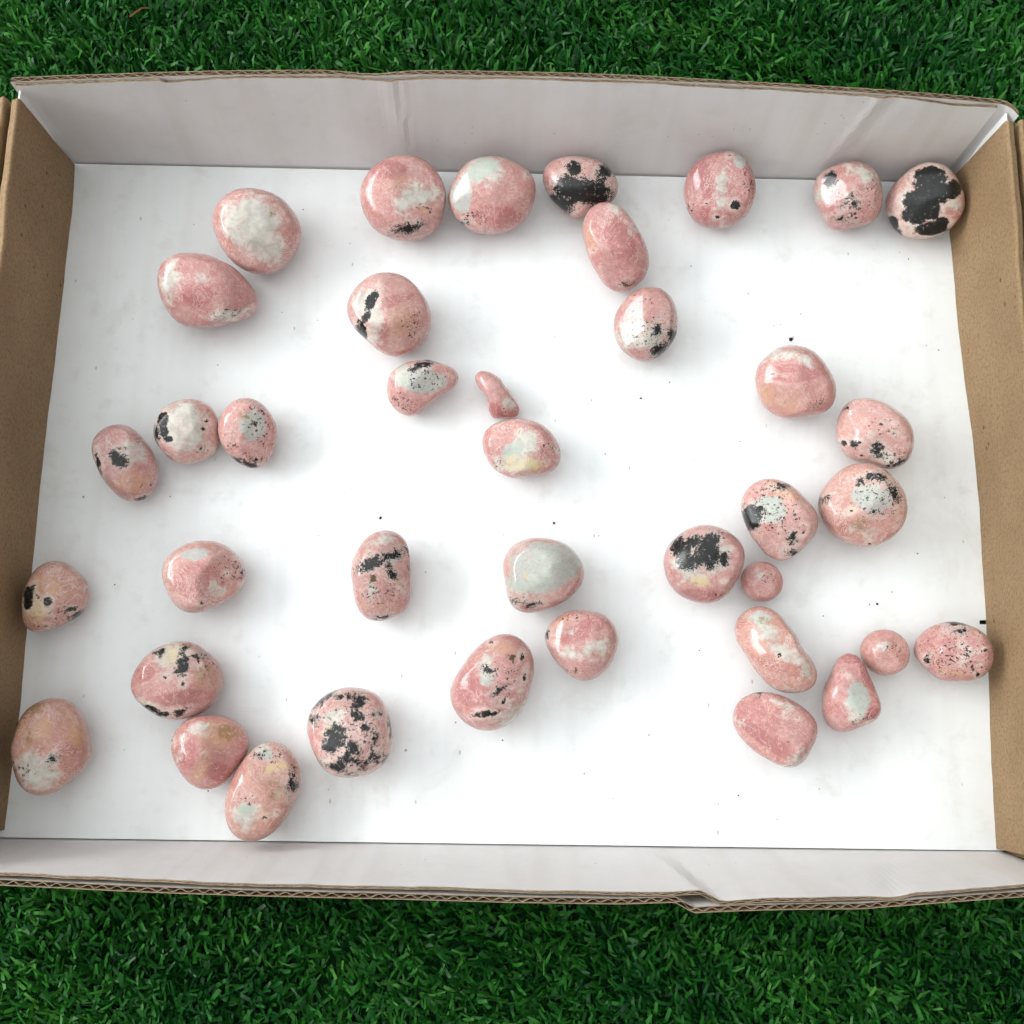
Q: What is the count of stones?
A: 39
